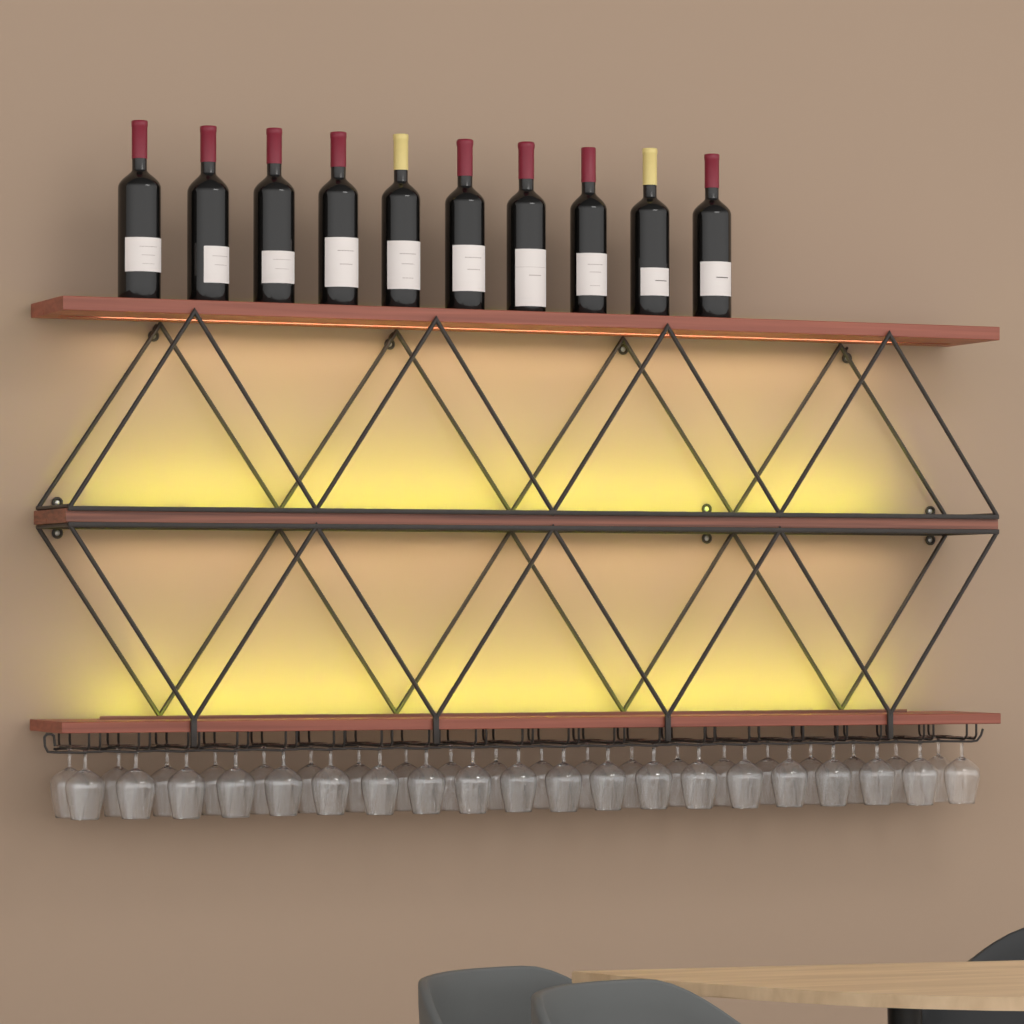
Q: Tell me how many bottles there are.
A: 10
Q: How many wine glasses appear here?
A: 40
